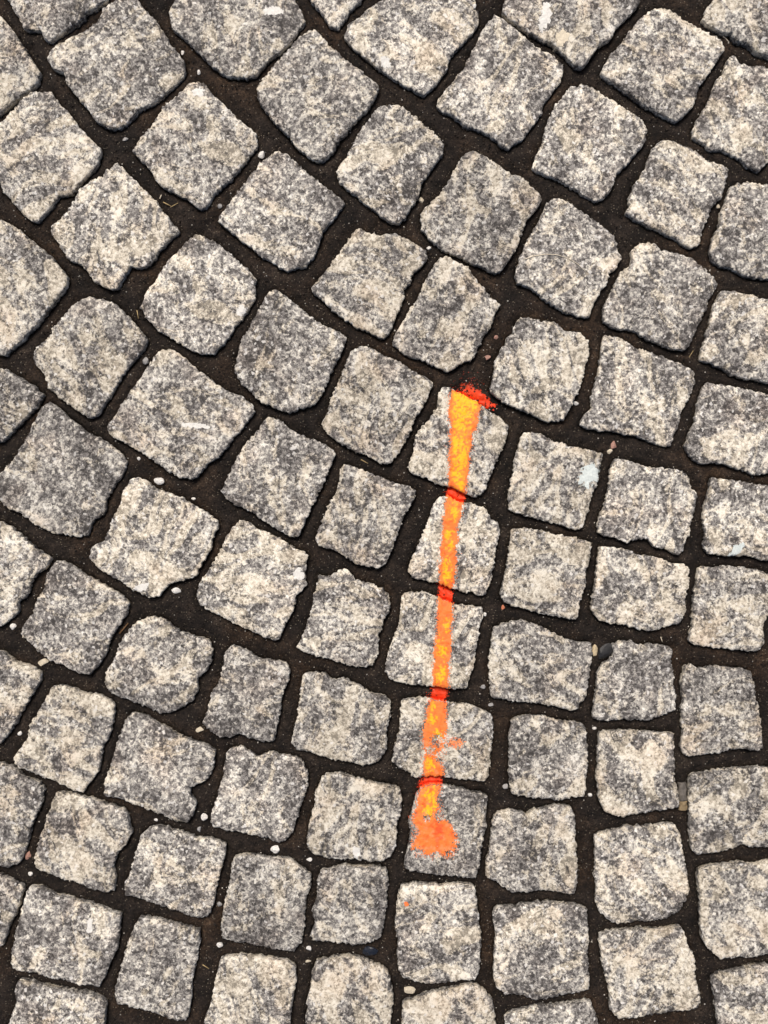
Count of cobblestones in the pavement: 89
